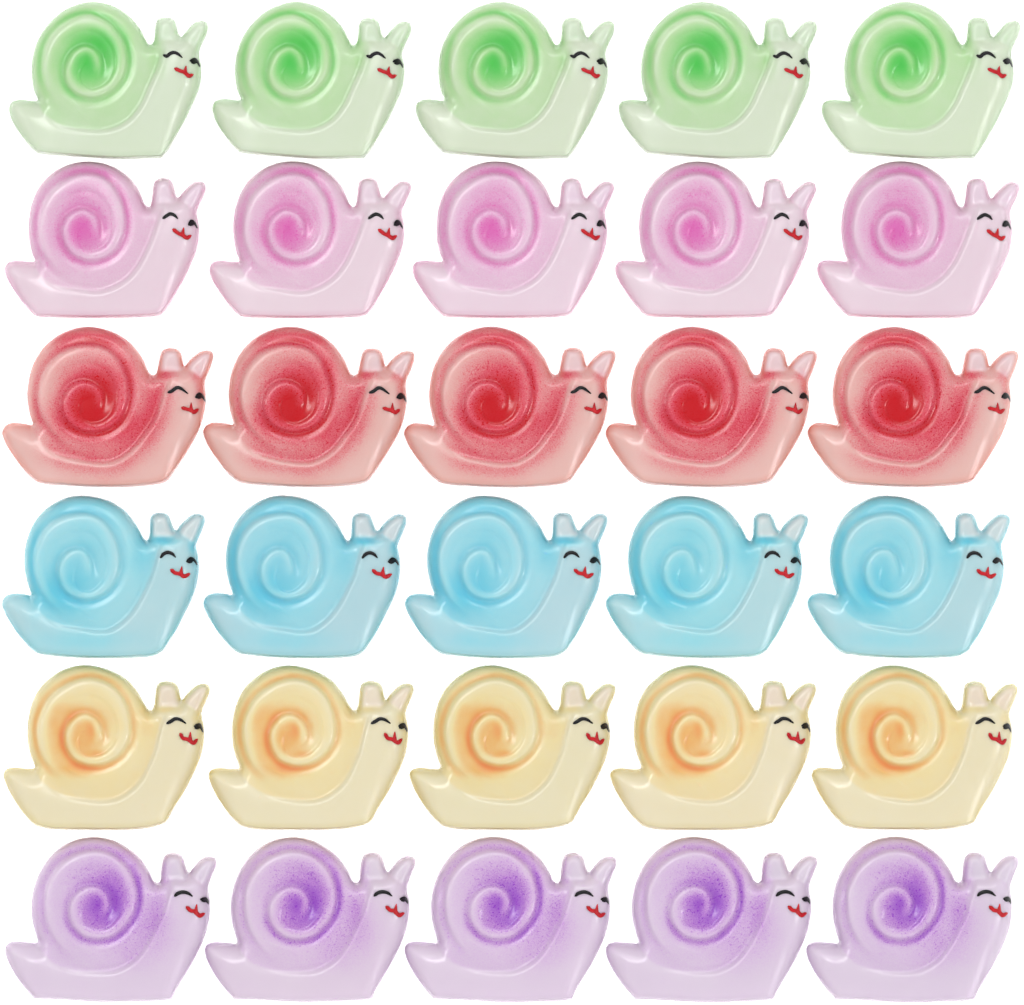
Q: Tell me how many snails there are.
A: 30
